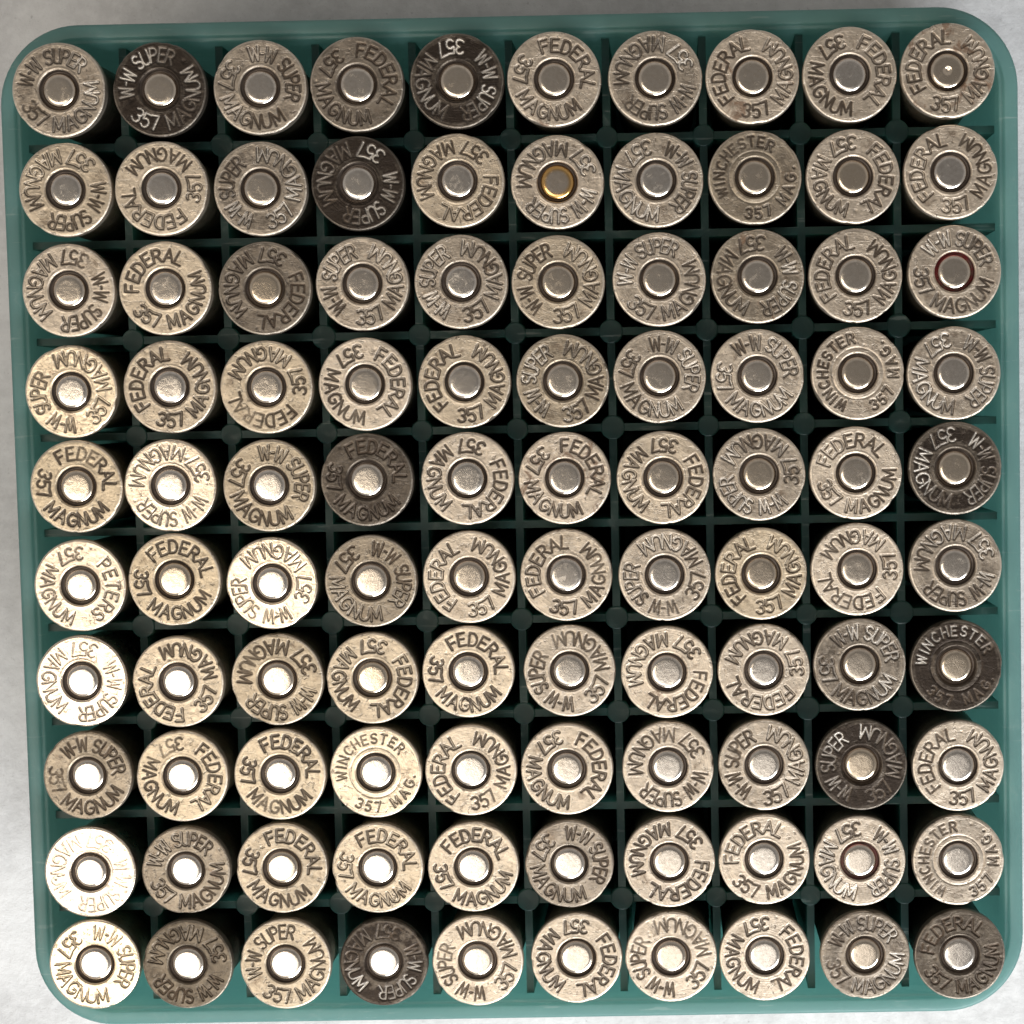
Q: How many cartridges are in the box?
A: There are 100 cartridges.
